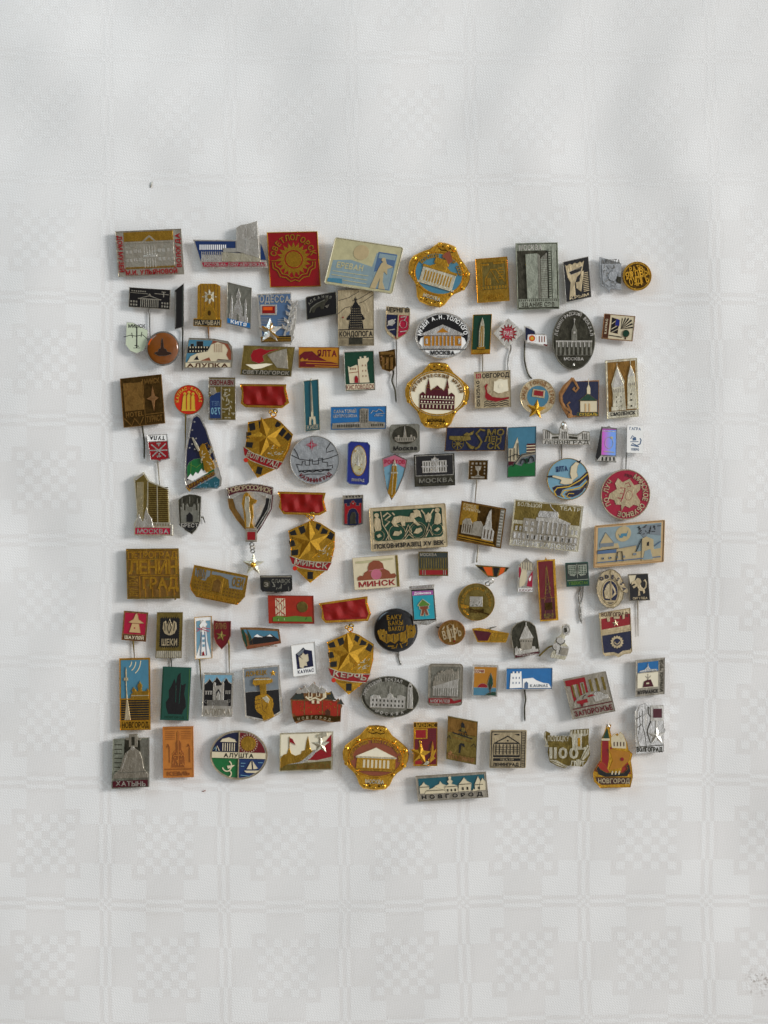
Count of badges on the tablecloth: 115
